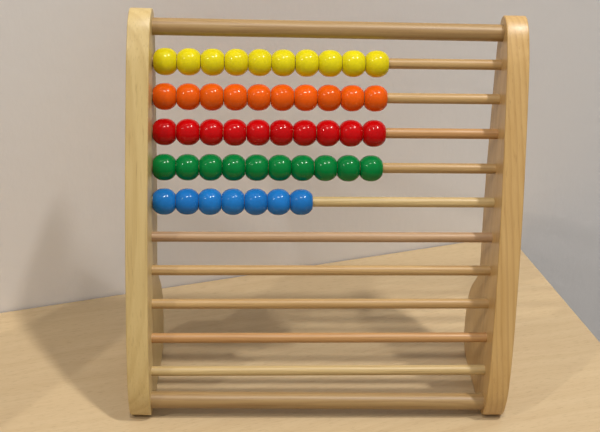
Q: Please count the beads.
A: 47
